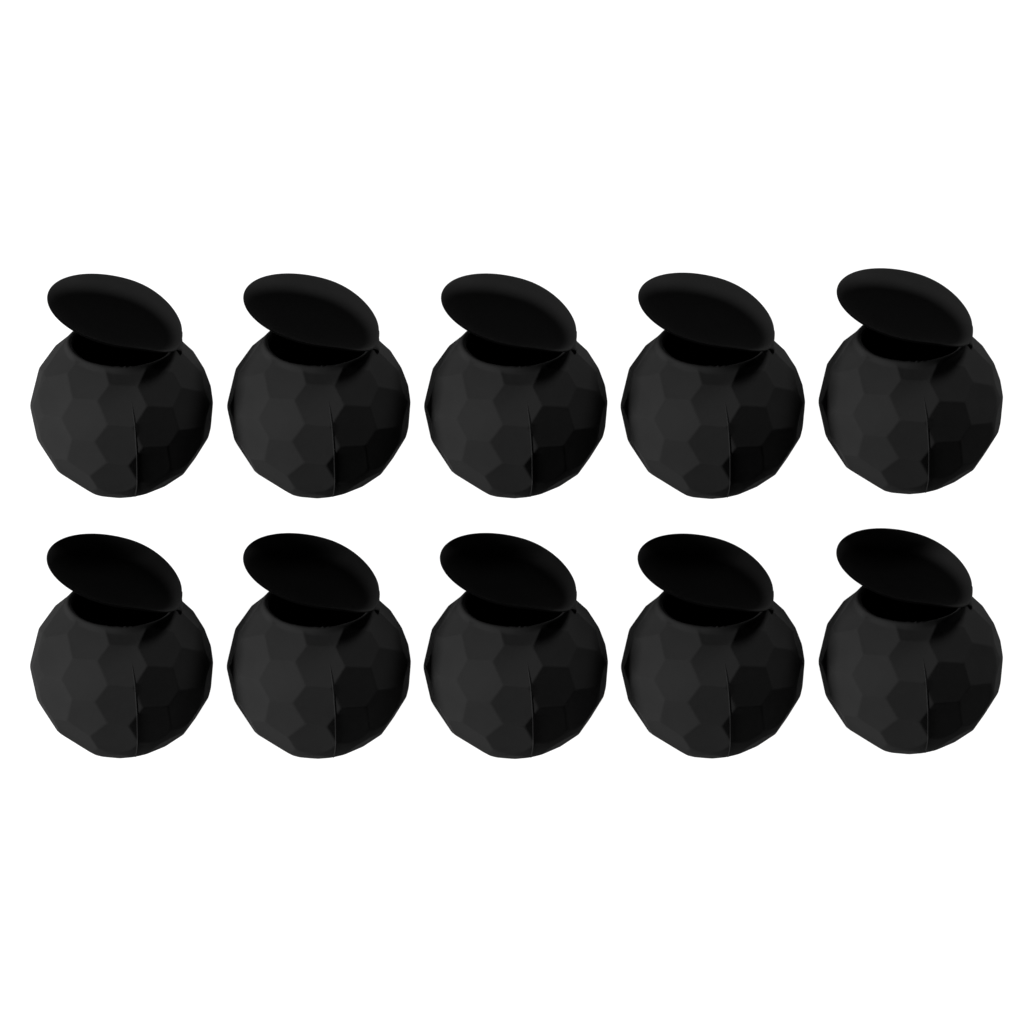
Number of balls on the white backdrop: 10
